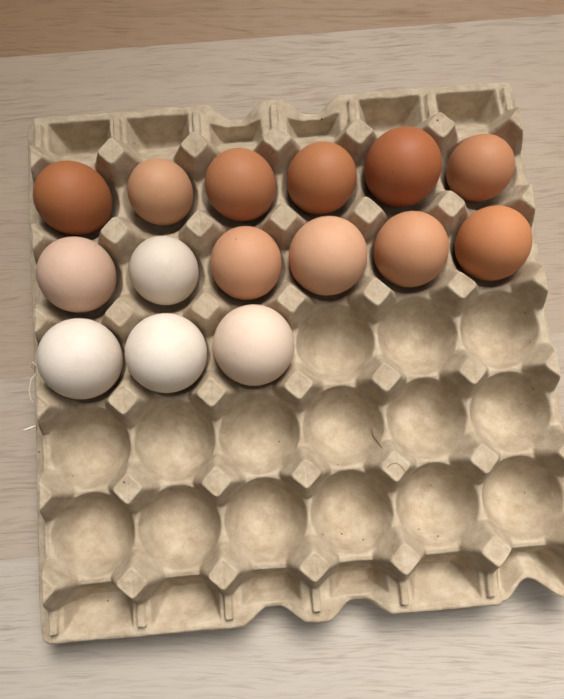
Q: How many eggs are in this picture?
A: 15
